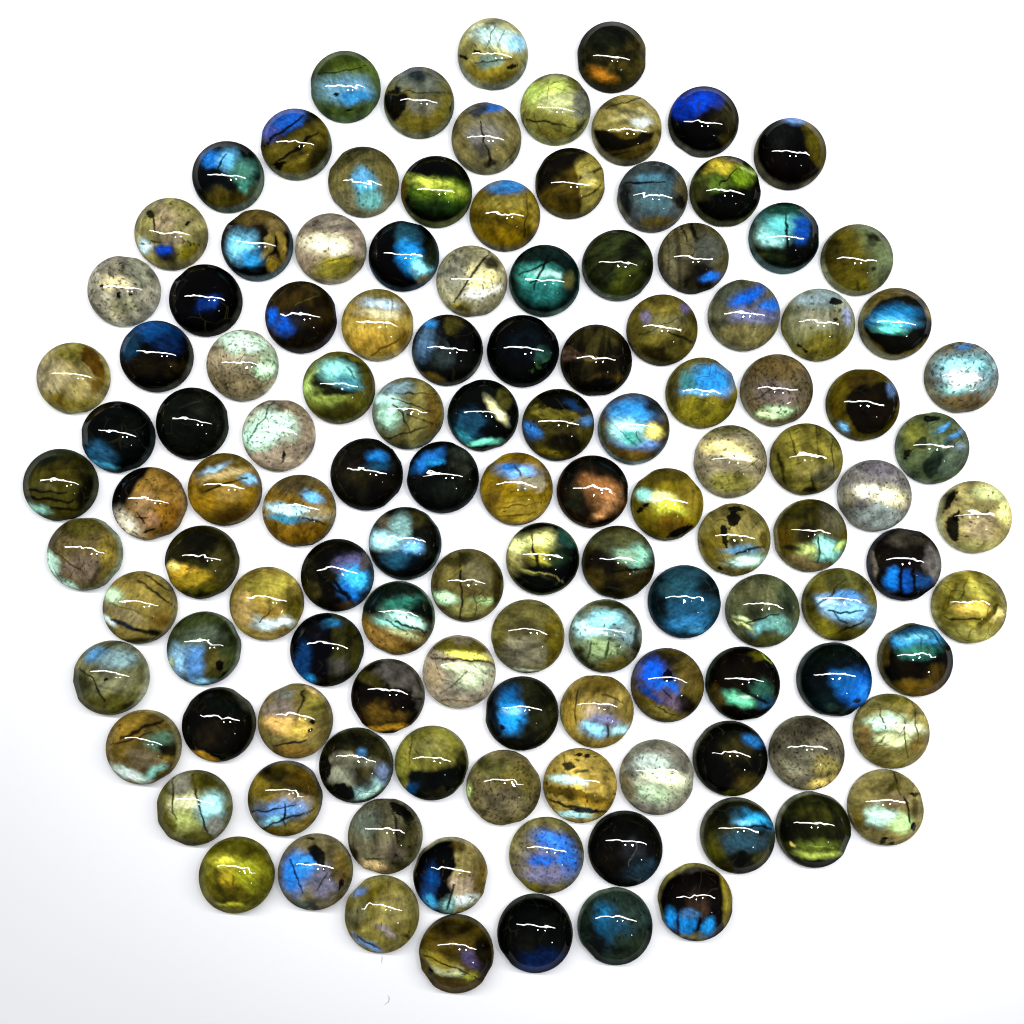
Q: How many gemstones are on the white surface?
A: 124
